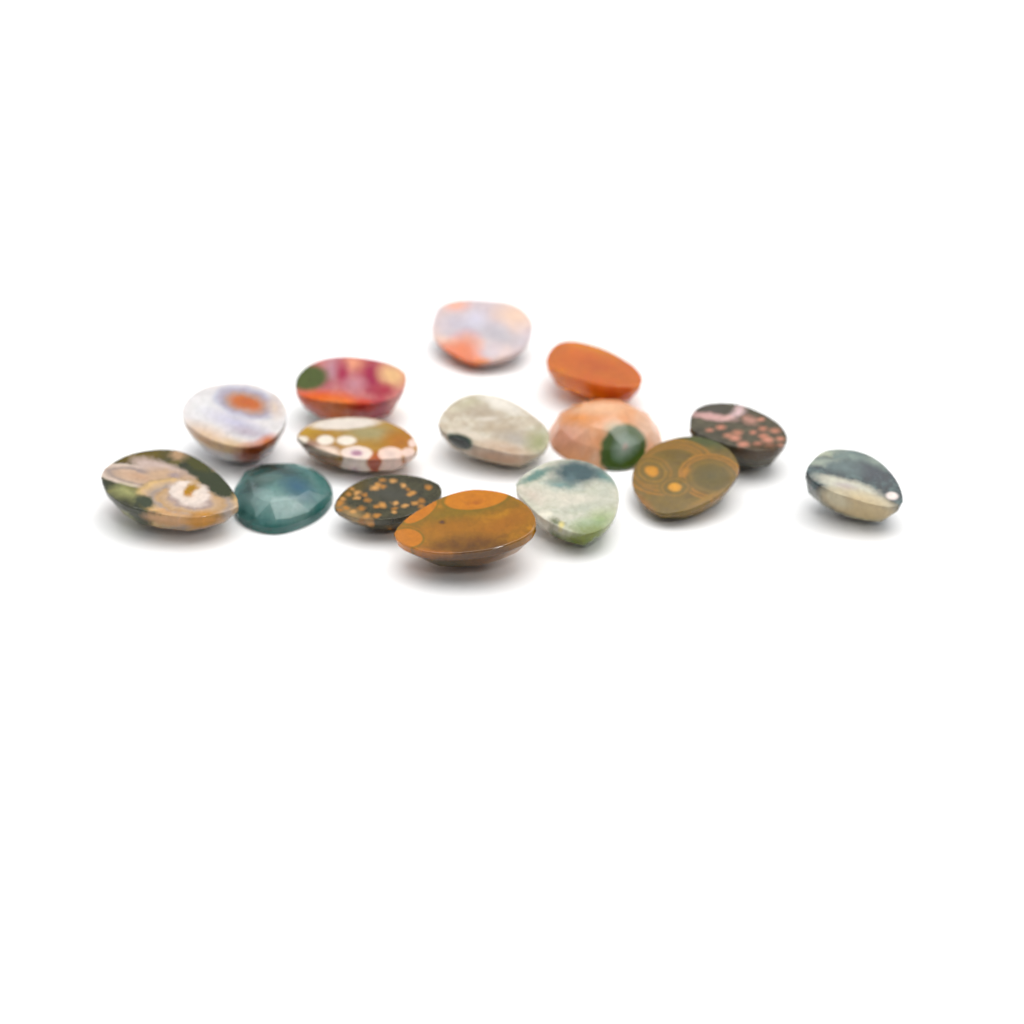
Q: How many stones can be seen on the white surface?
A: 15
